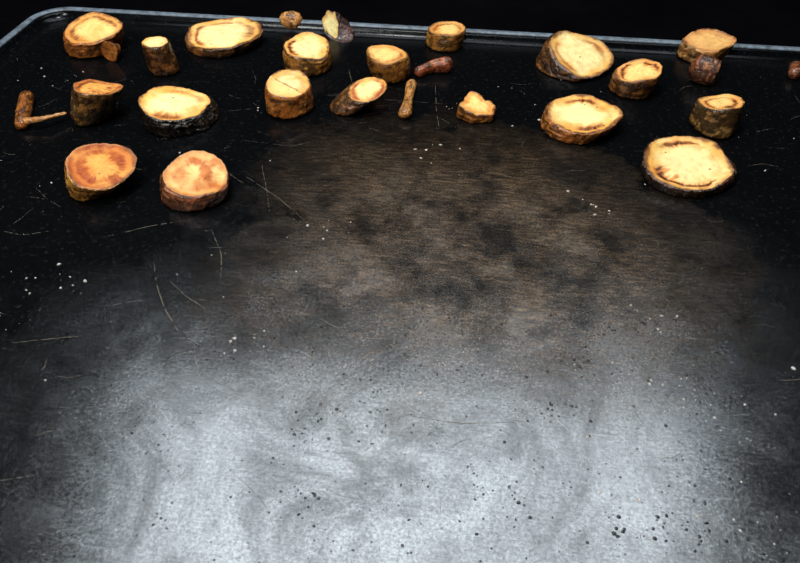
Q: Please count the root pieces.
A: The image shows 26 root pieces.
